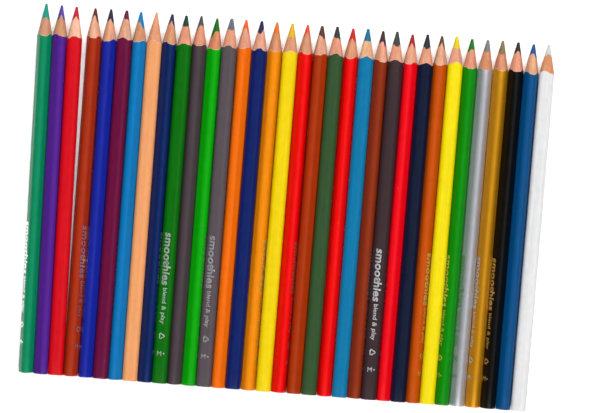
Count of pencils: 34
